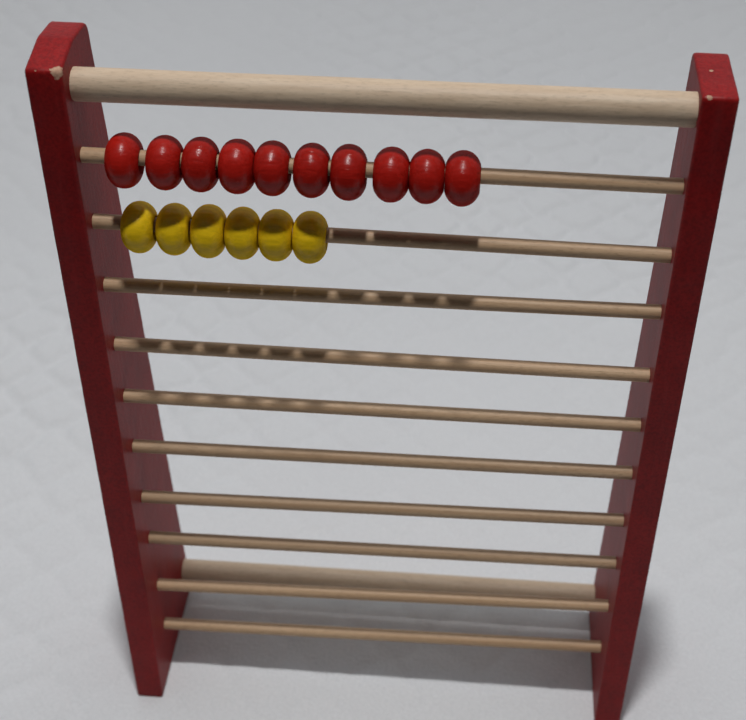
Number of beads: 16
